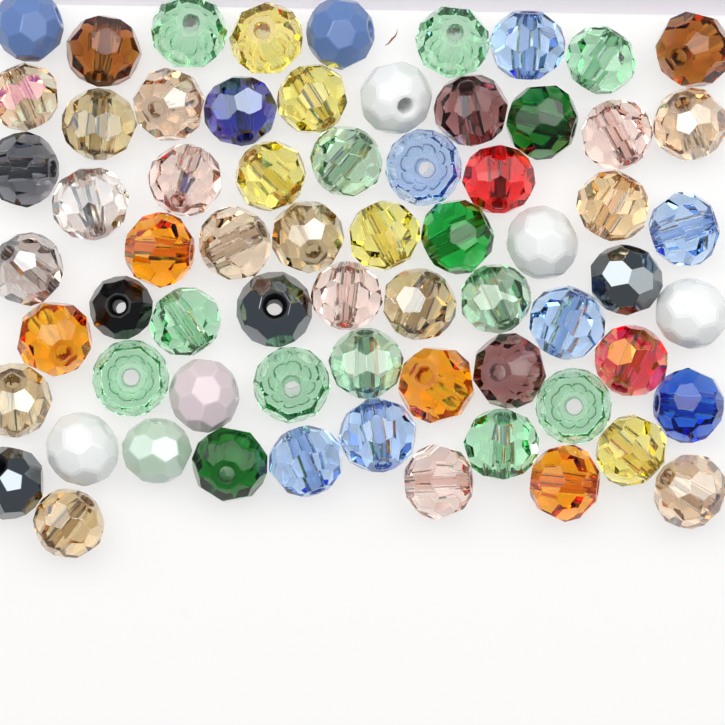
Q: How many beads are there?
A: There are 67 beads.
